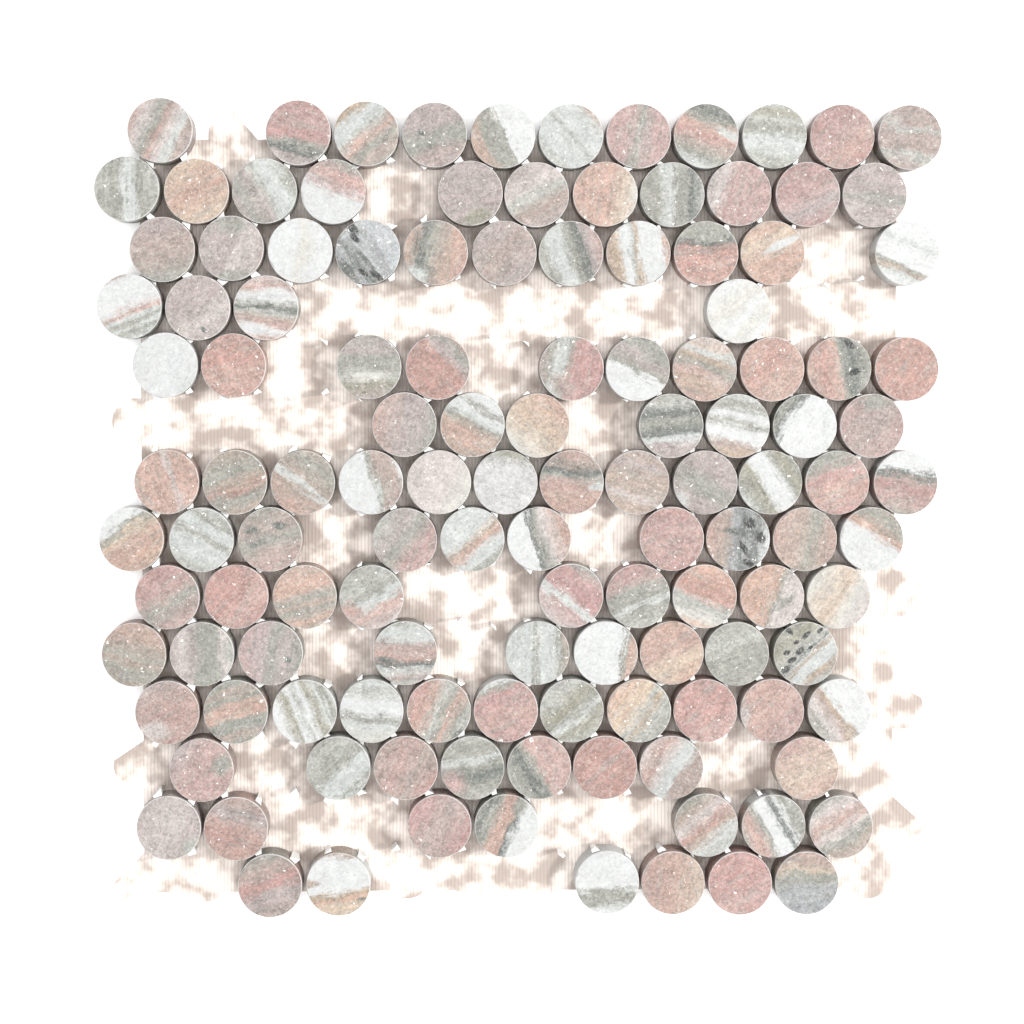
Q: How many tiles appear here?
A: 126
